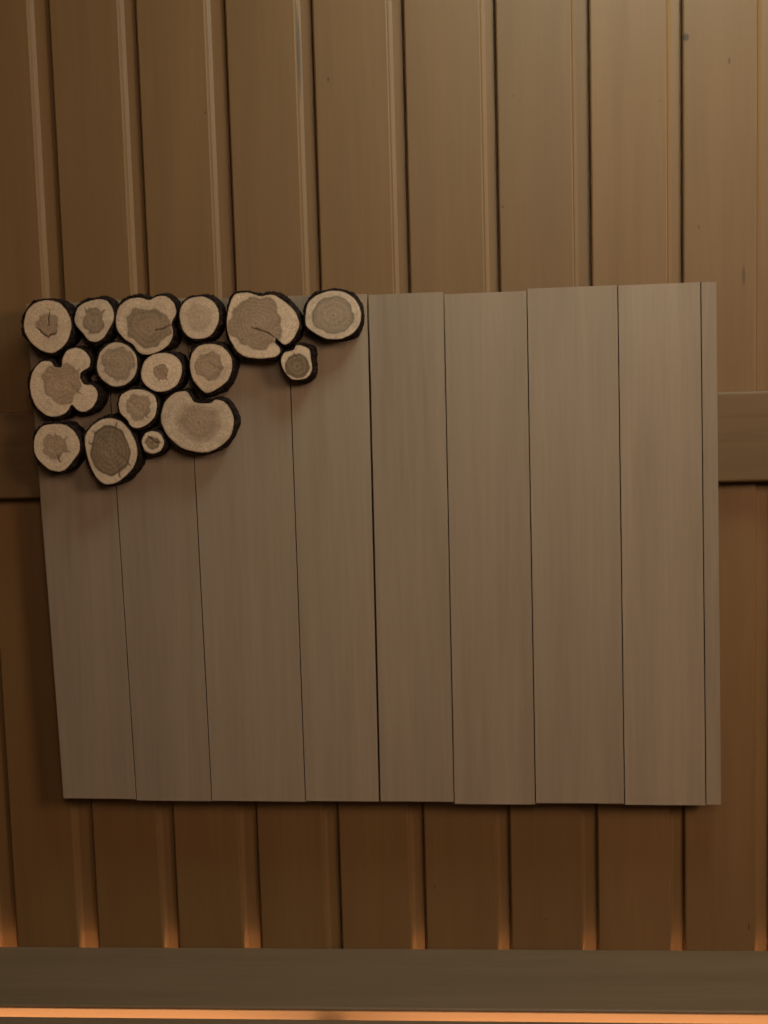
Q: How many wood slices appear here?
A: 16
